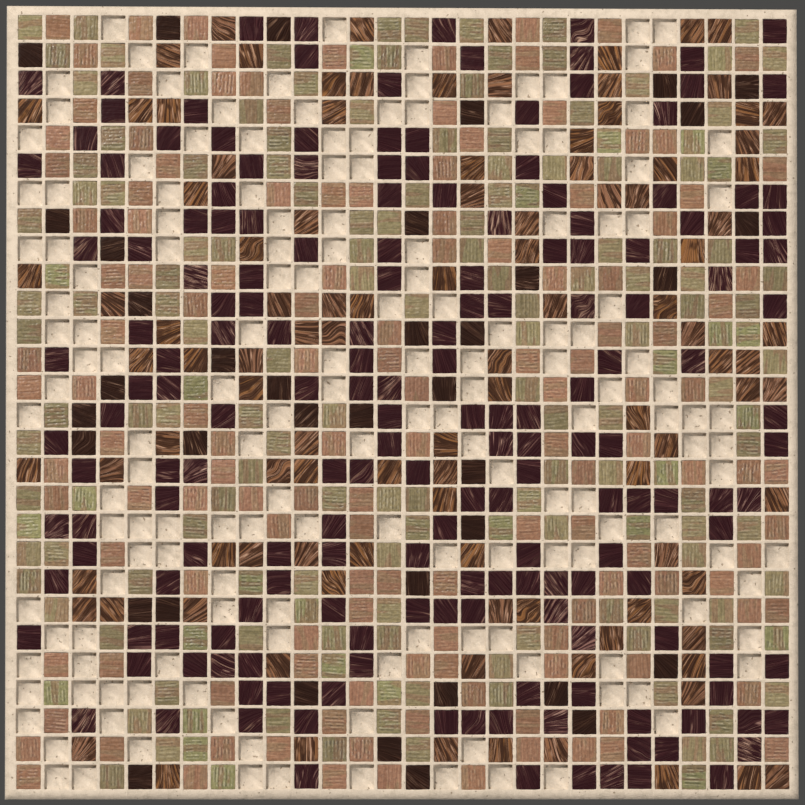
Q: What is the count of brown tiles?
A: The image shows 38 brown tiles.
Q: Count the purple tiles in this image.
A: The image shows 182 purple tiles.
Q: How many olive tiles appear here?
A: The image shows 162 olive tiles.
